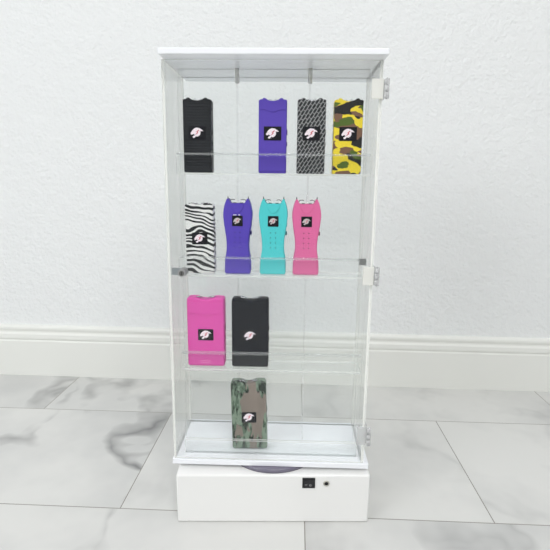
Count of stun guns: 11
